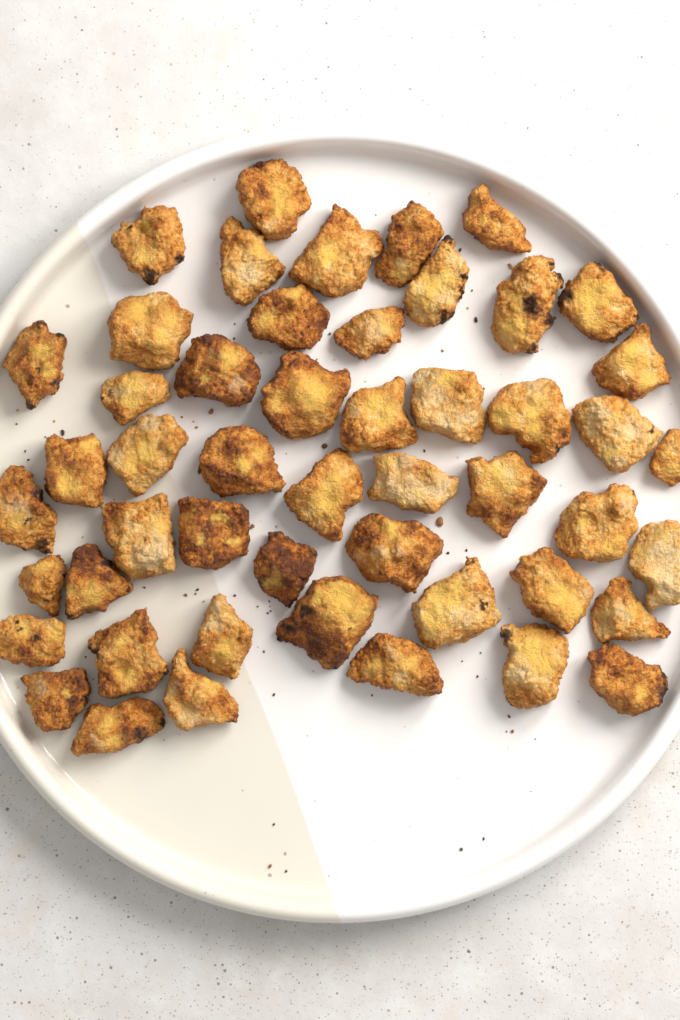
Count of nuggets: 50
